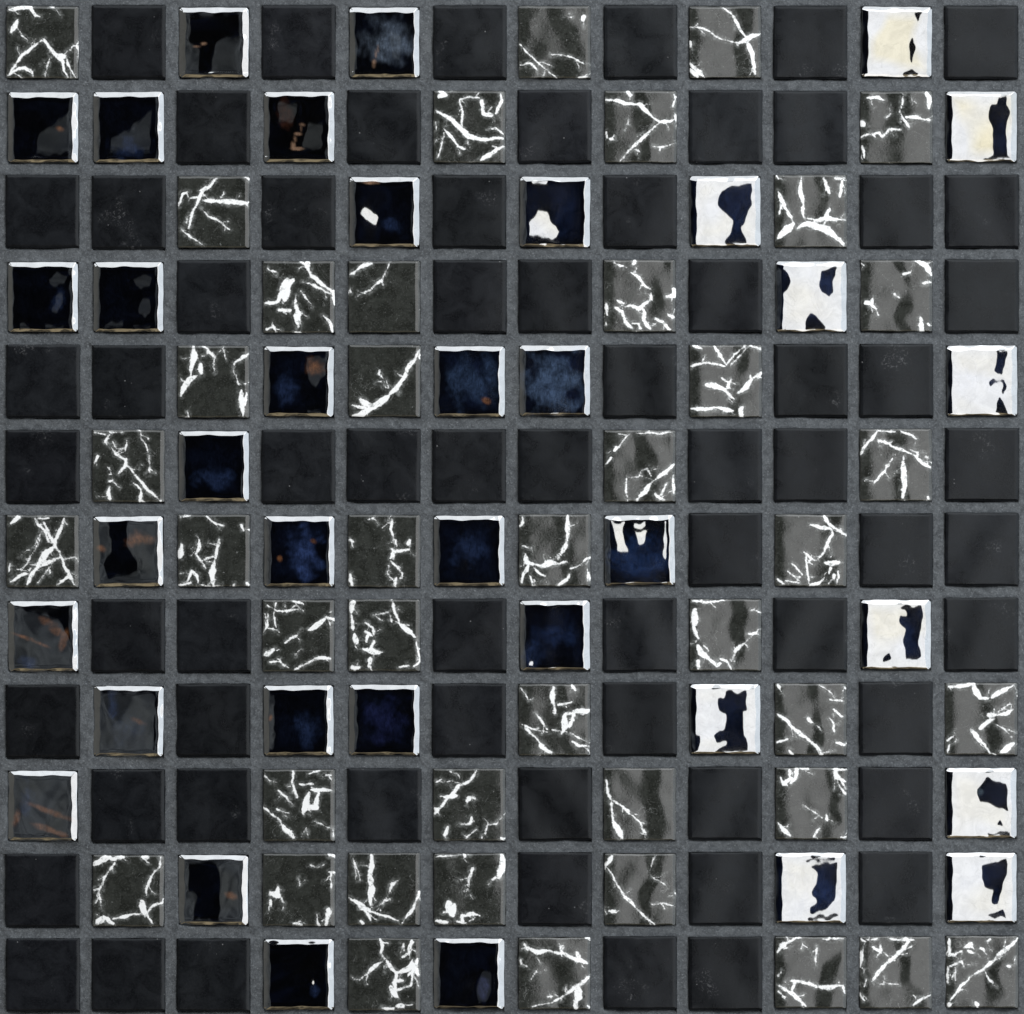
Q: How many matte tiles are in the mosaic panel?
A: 65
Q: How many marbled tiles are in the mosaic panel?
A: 43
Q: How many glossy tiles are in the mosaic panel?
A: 36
